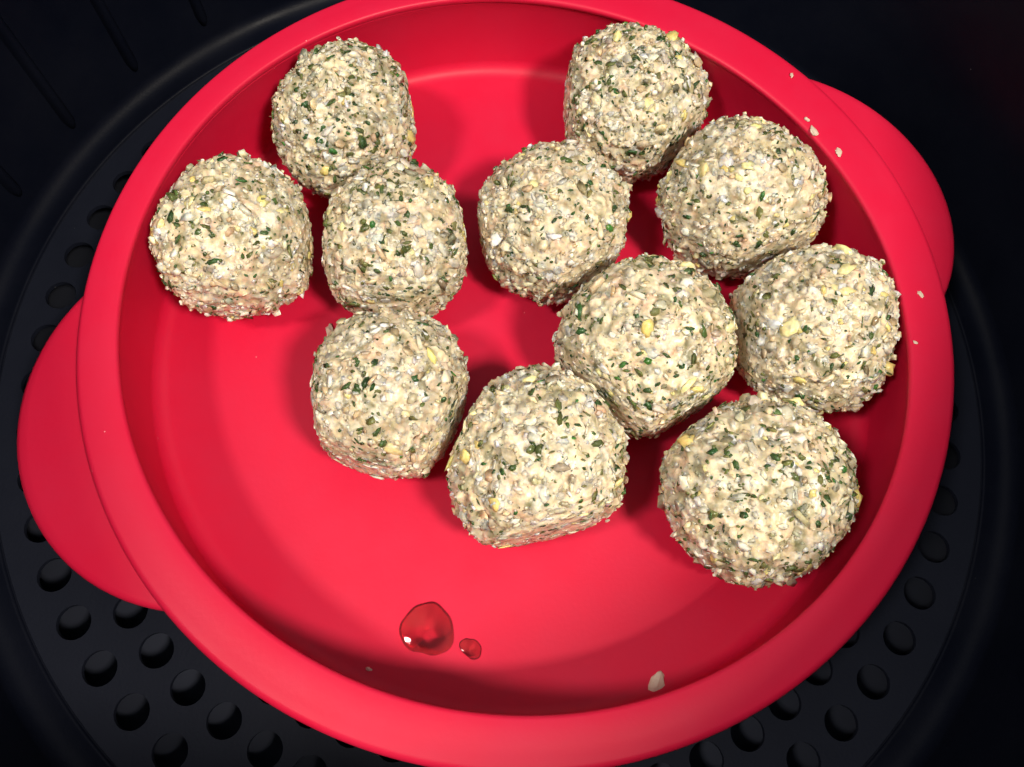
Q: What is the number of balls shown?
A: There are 11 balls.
